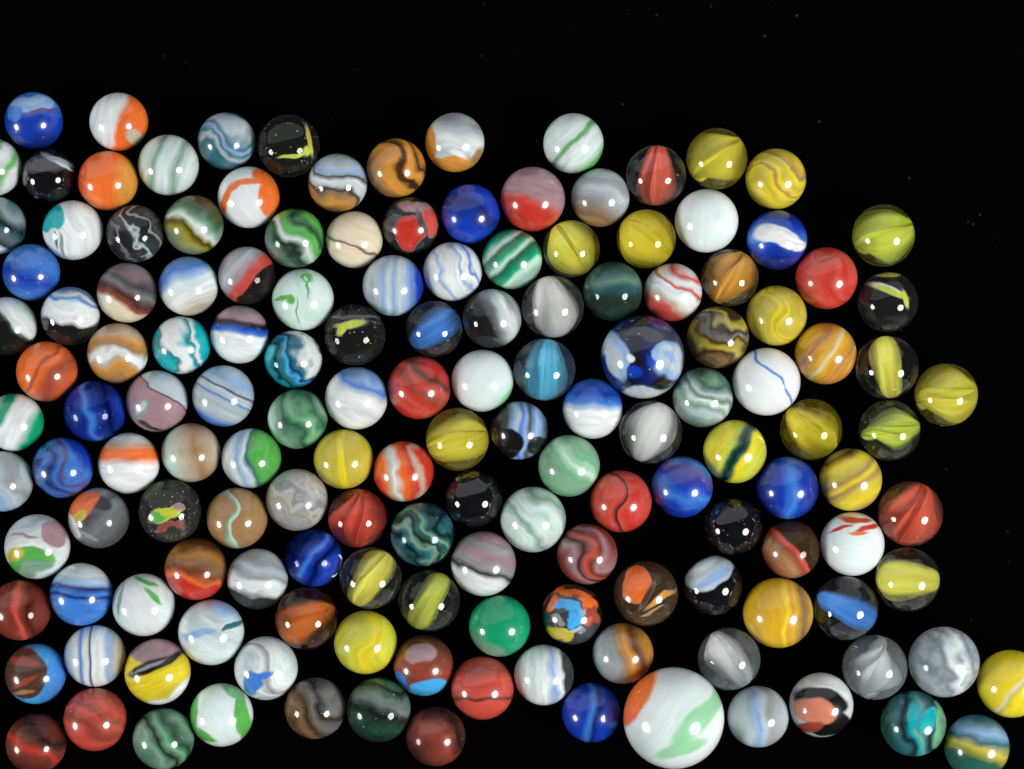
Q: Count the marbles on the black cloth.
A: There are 149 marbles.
